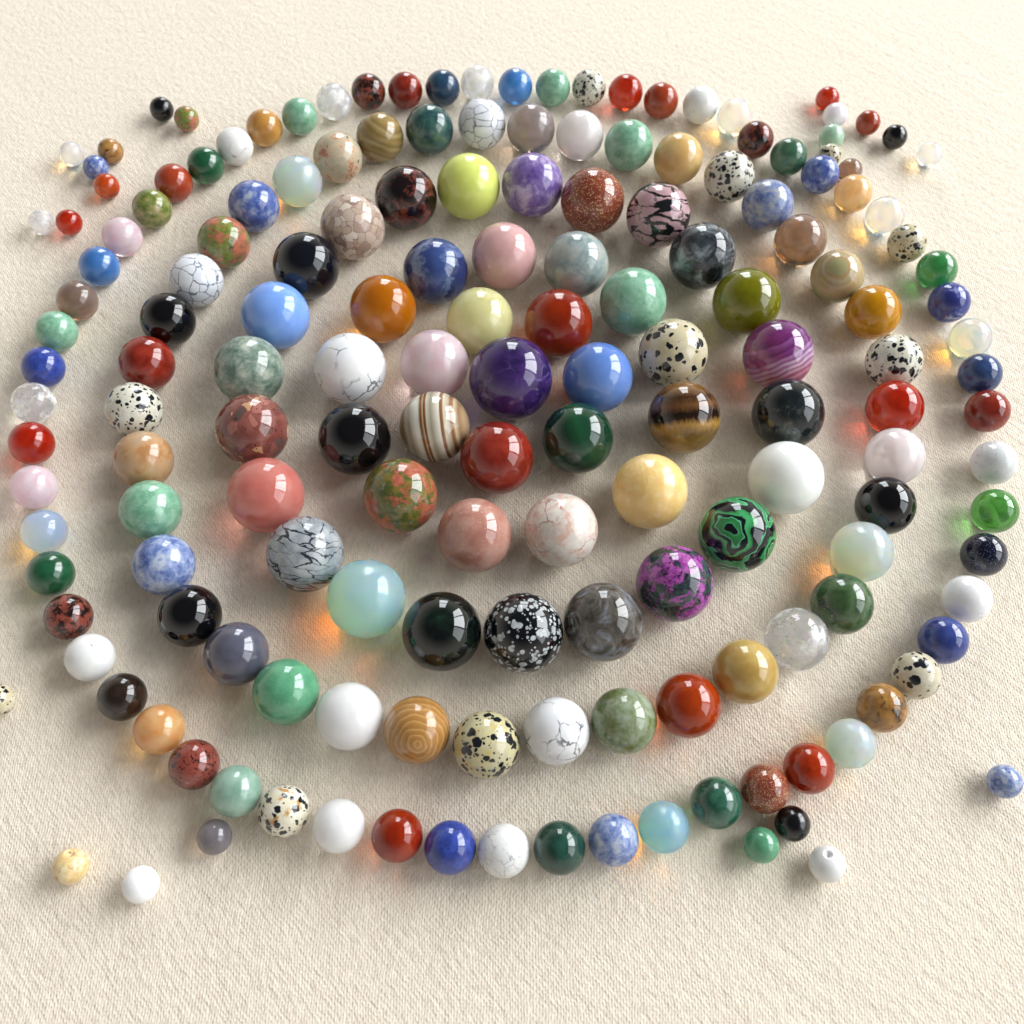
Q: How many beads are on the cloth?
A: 172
